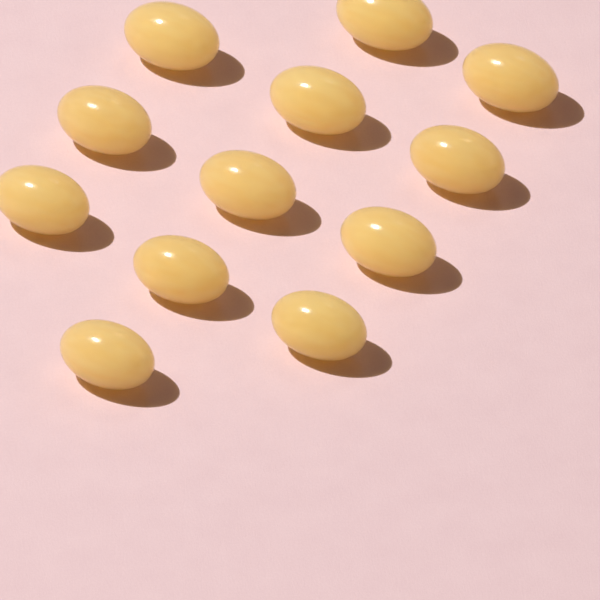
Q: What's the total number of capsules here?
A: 12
